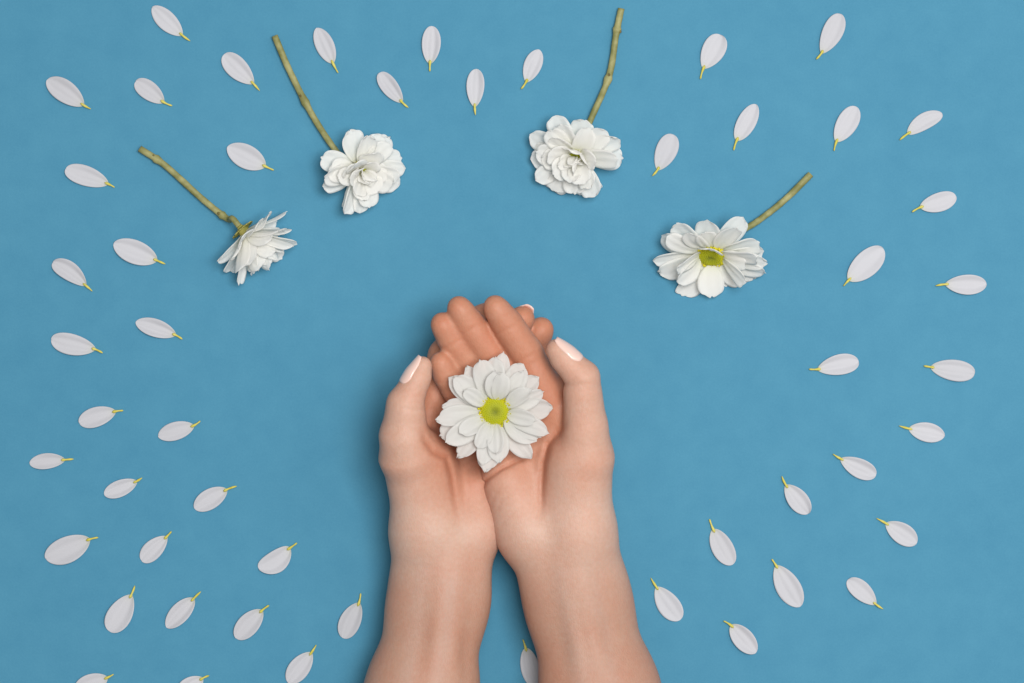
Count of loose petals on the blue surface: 51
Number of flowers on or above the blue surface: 5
